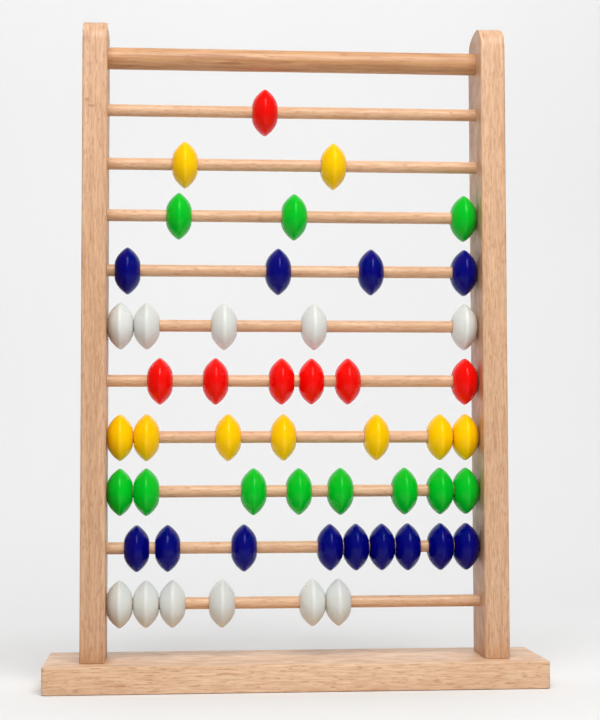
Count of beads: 51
